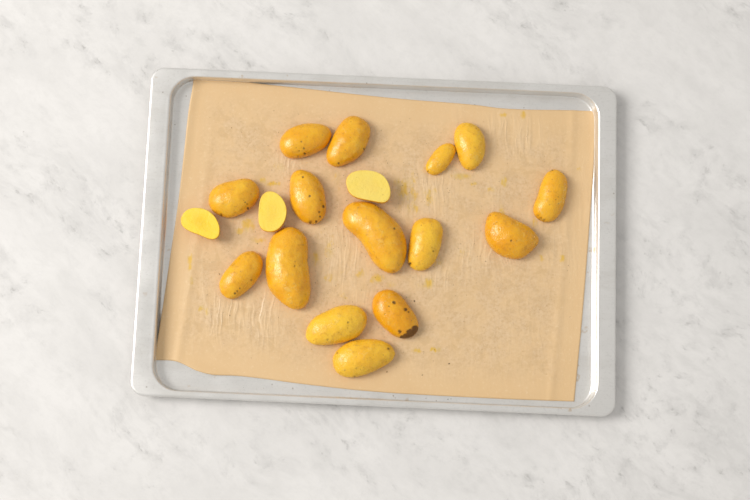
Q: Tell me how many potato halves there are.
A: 18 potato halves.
